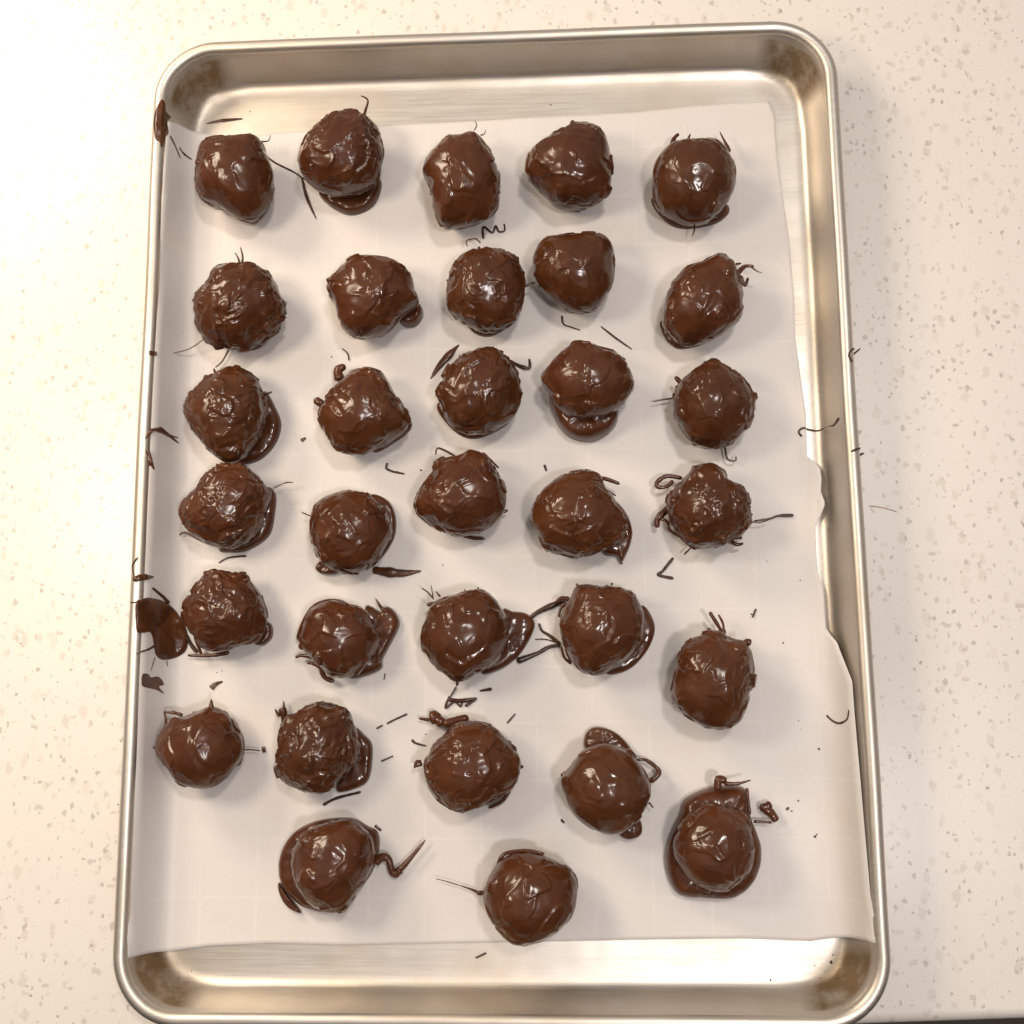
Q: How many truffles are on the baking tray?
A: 32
